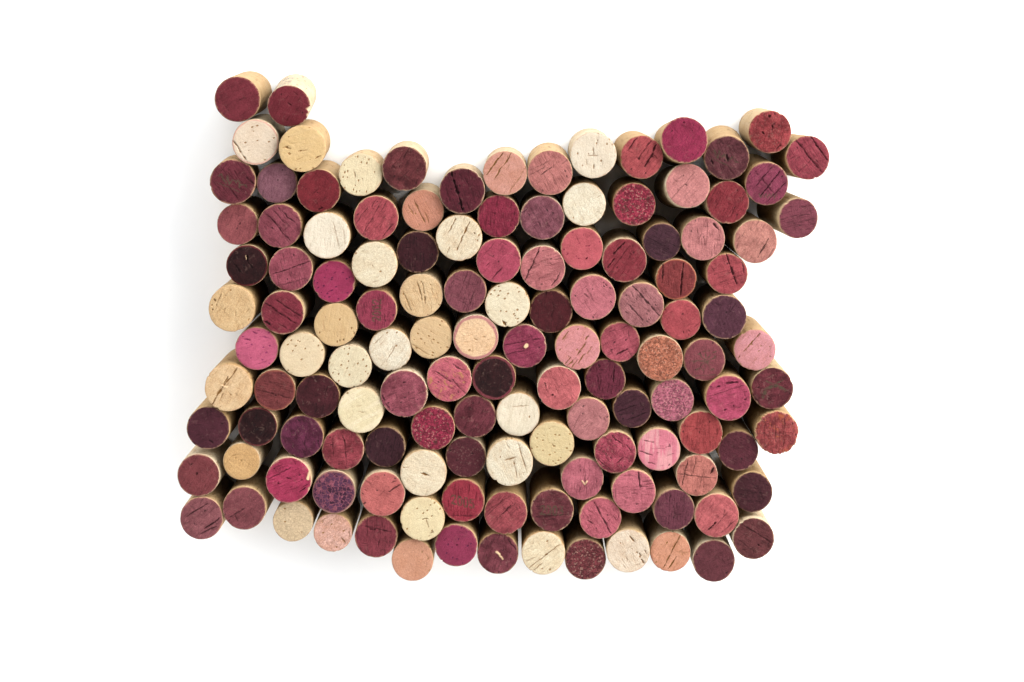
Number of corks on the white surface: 131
